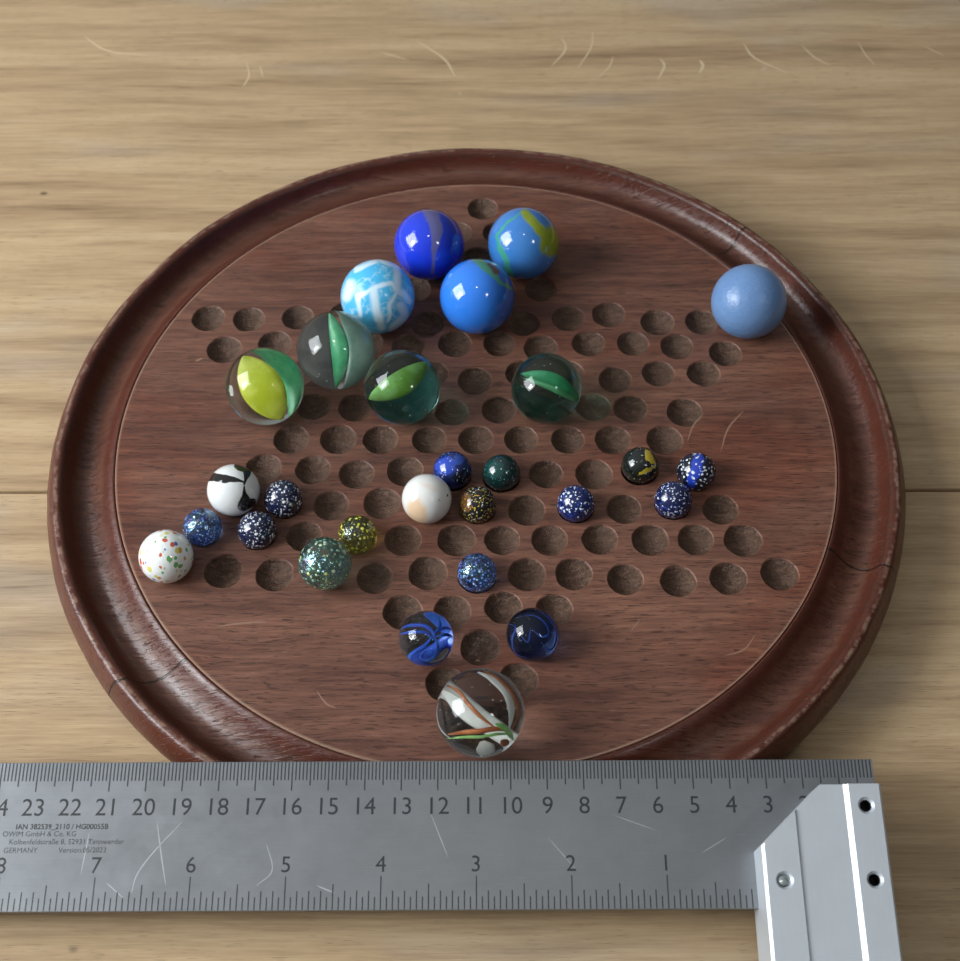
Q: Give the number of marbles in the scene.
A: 28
